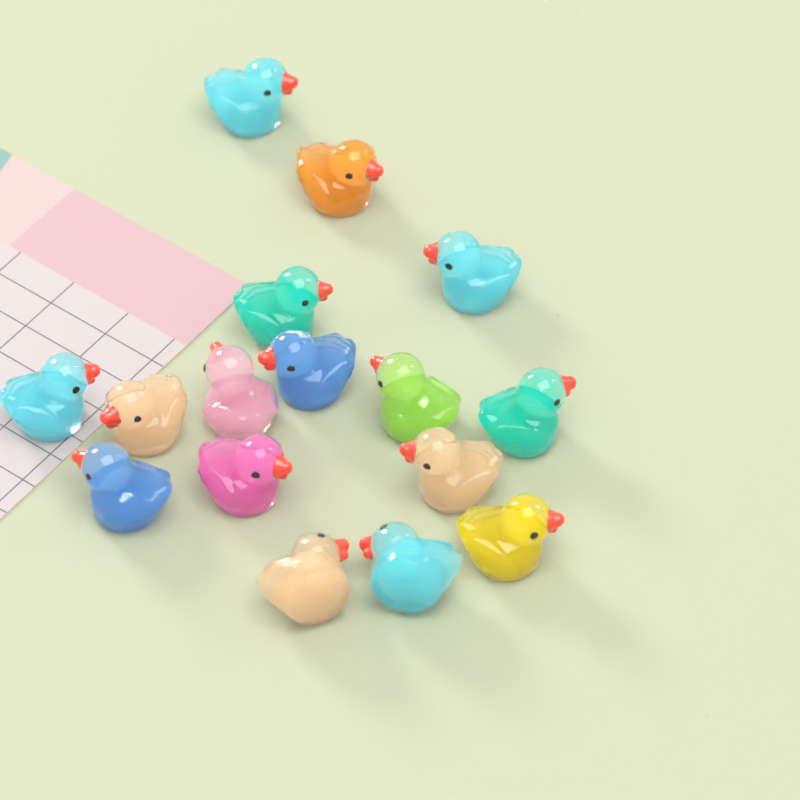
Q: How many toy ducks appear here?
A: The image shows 16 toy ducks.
